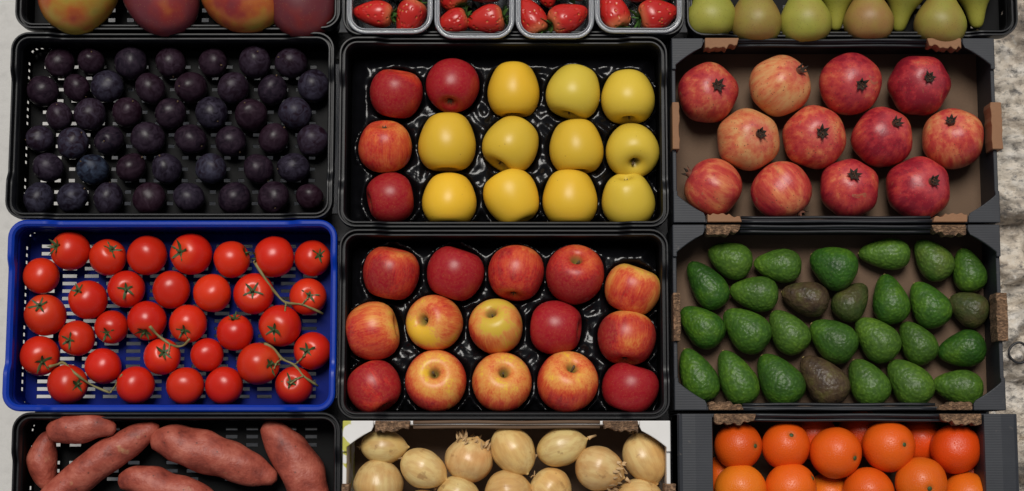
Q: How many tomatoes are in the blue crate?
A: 32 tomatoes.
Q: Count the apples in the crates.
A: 30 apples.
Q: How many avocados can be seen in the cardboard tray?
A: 27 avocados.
